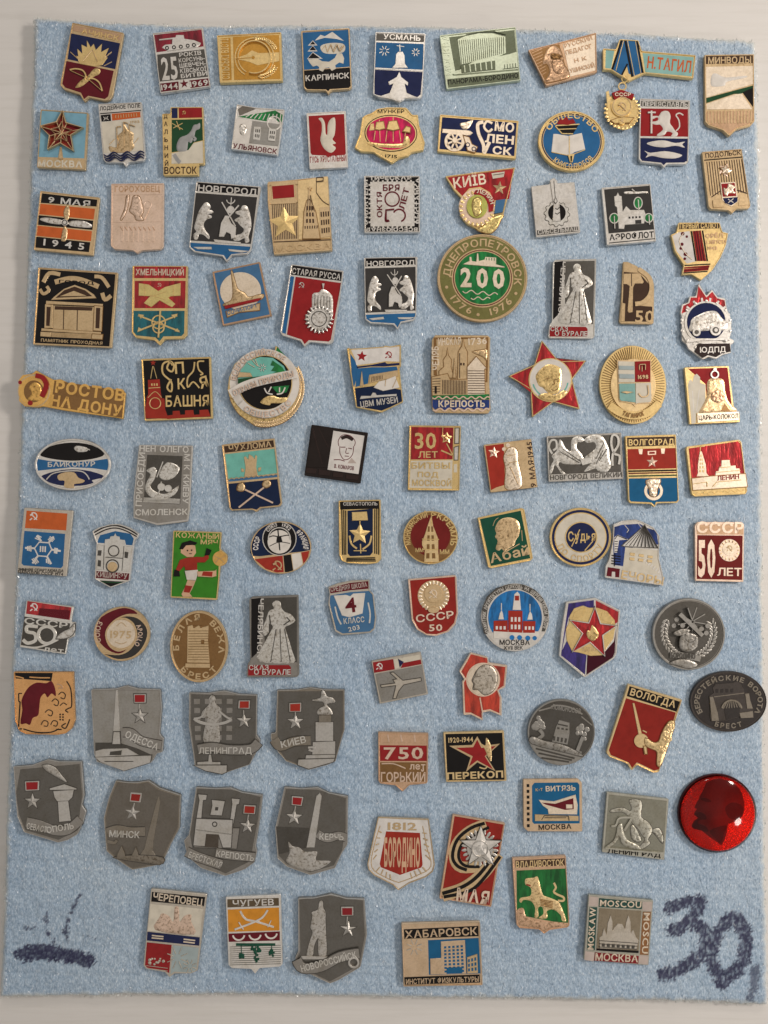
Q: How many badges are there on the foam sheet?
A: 99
